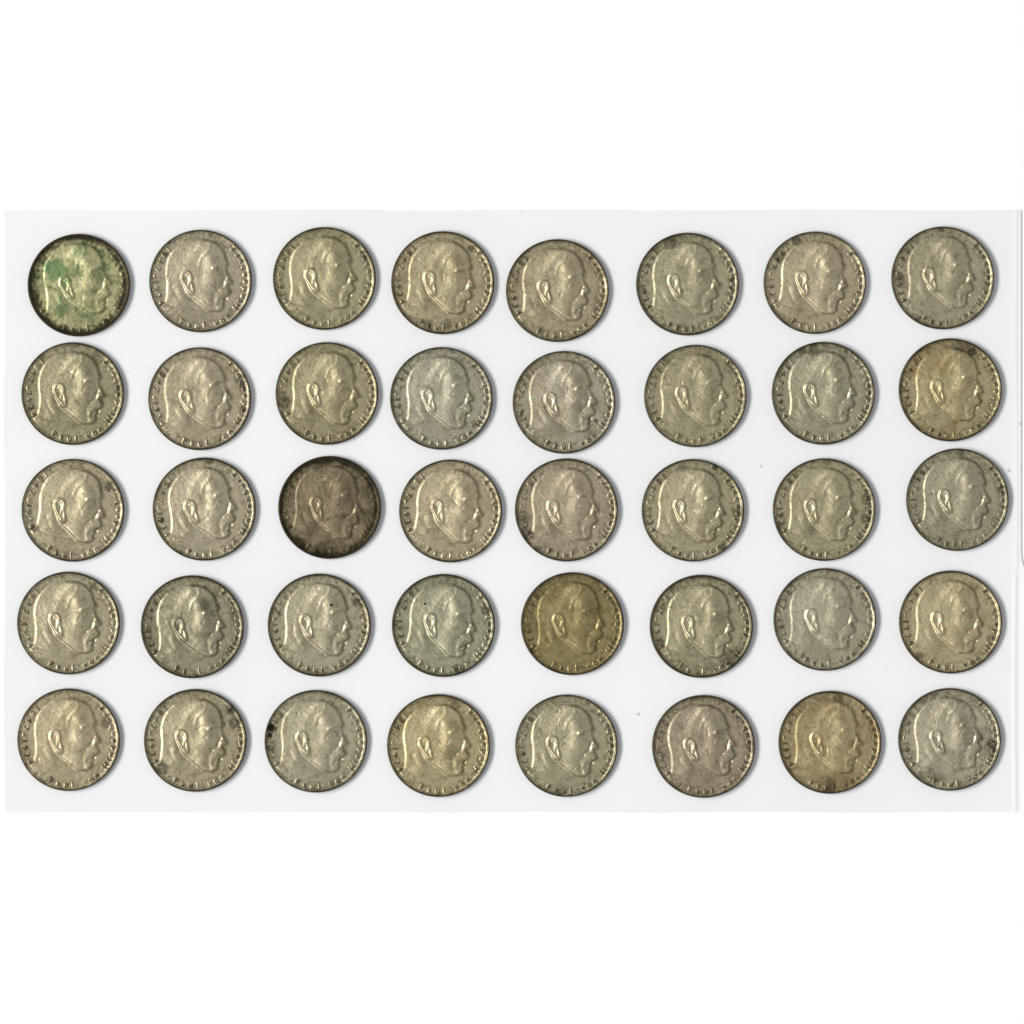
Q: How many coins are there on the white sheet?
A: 40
